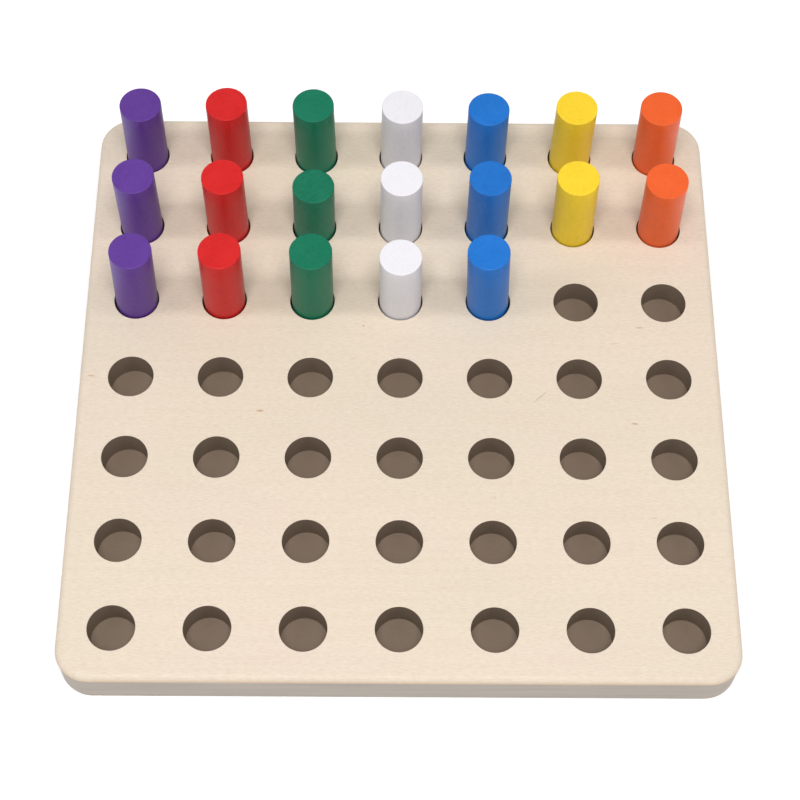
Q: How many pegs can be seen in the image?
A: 19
